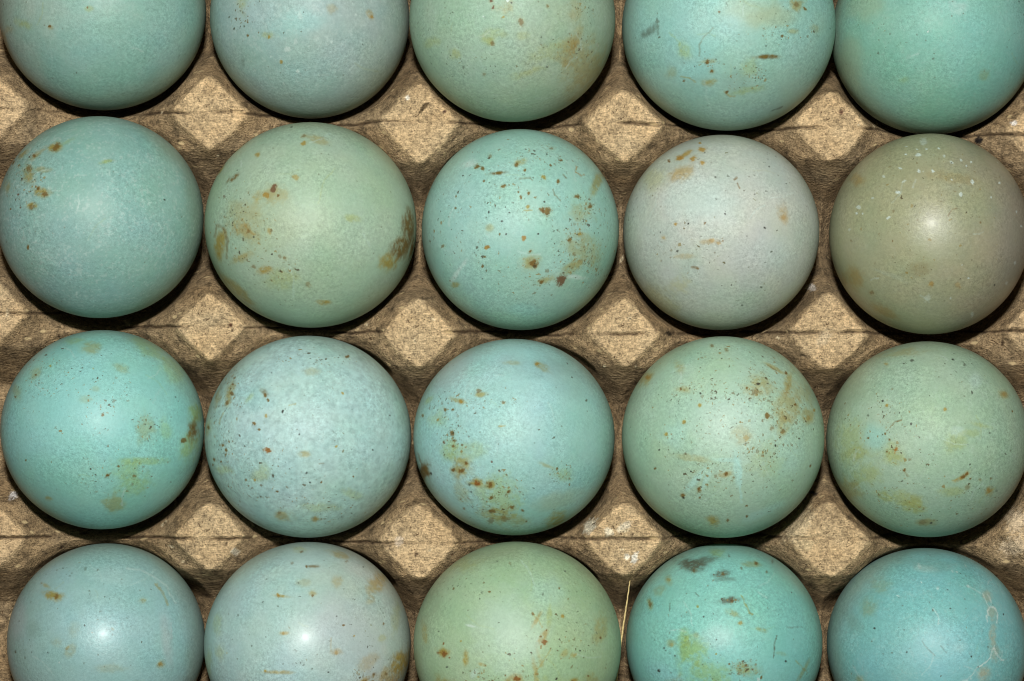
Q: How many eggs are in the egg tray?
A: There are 20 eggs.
